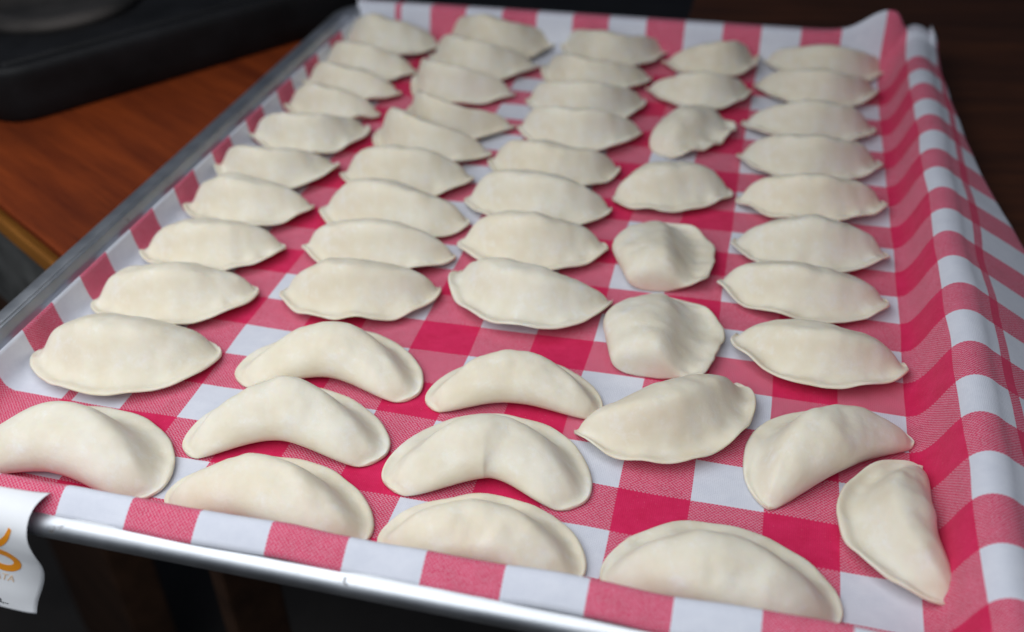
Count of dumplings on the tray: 52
